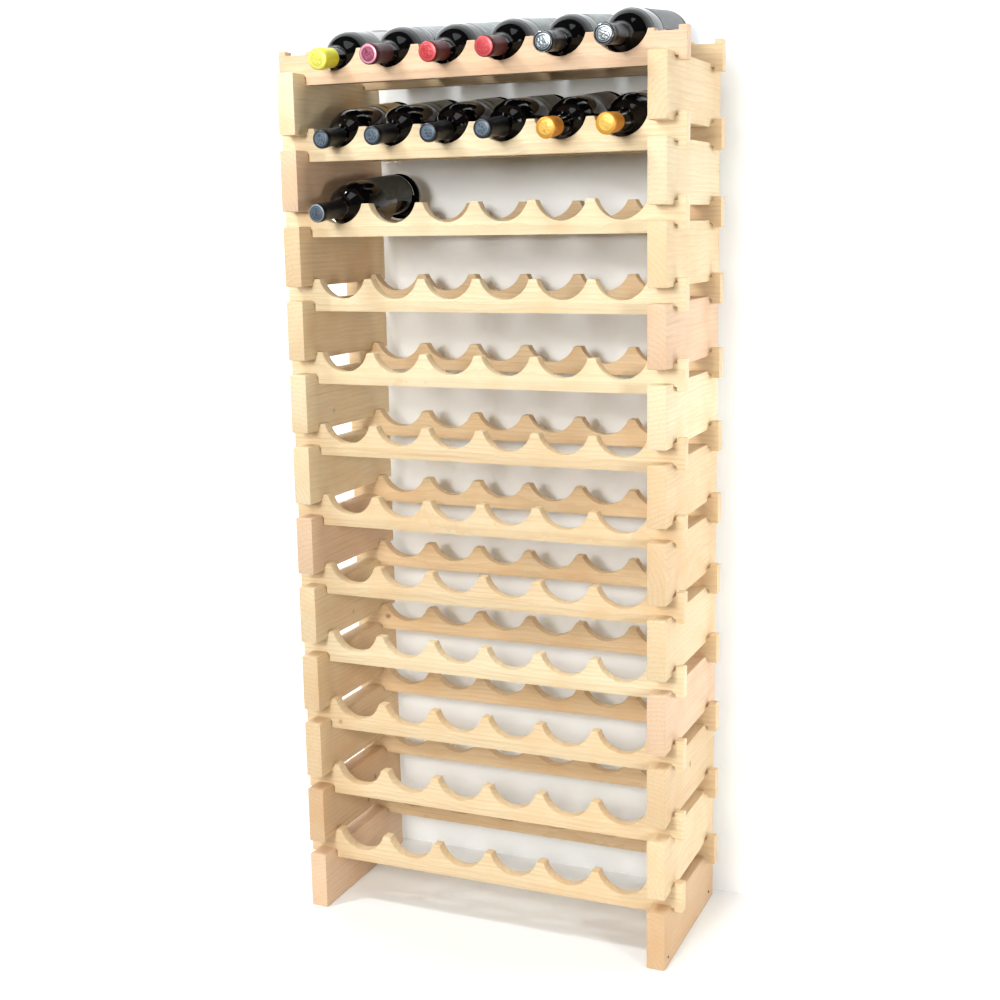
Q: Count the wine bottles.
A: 13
